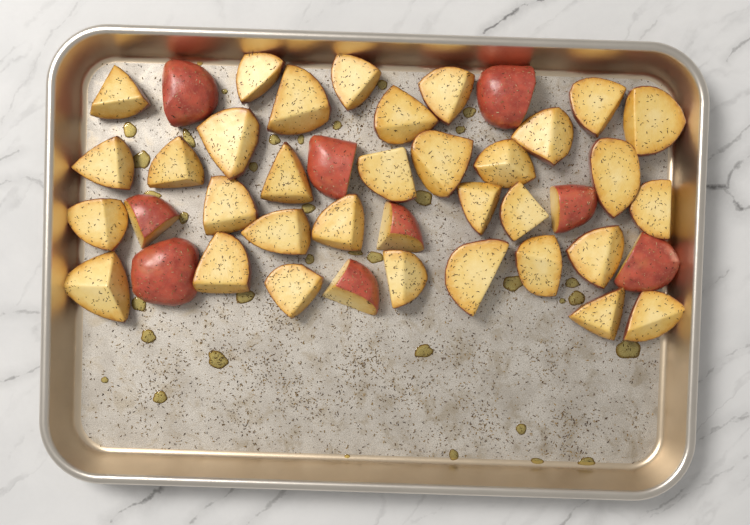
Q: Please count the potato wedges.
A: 42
